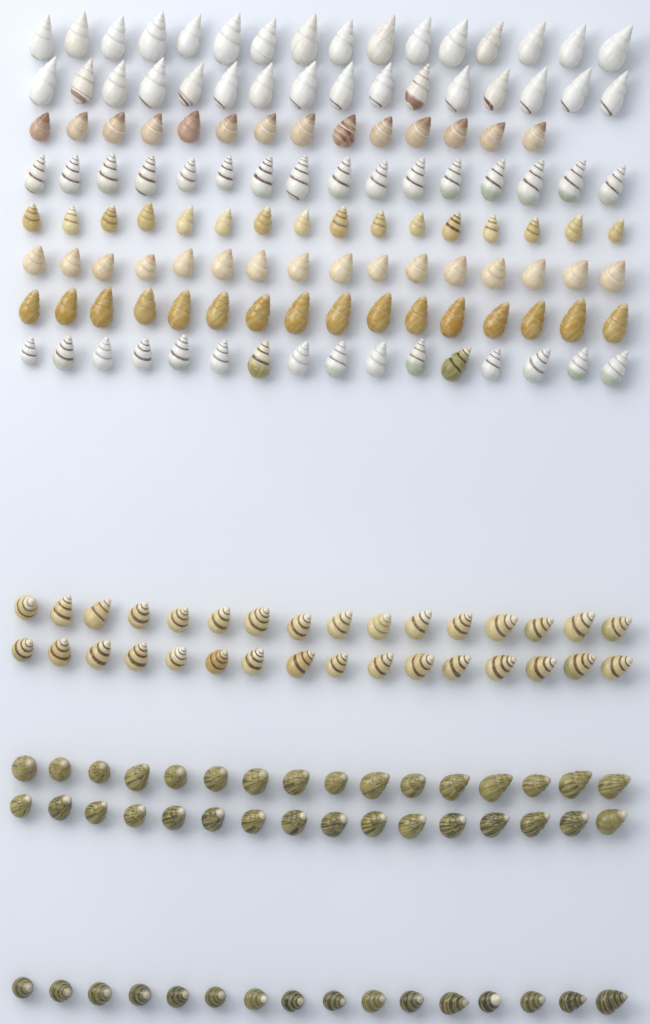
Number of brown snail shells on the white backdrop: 14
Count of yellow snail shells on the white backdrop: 80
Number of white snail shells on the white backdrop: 62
